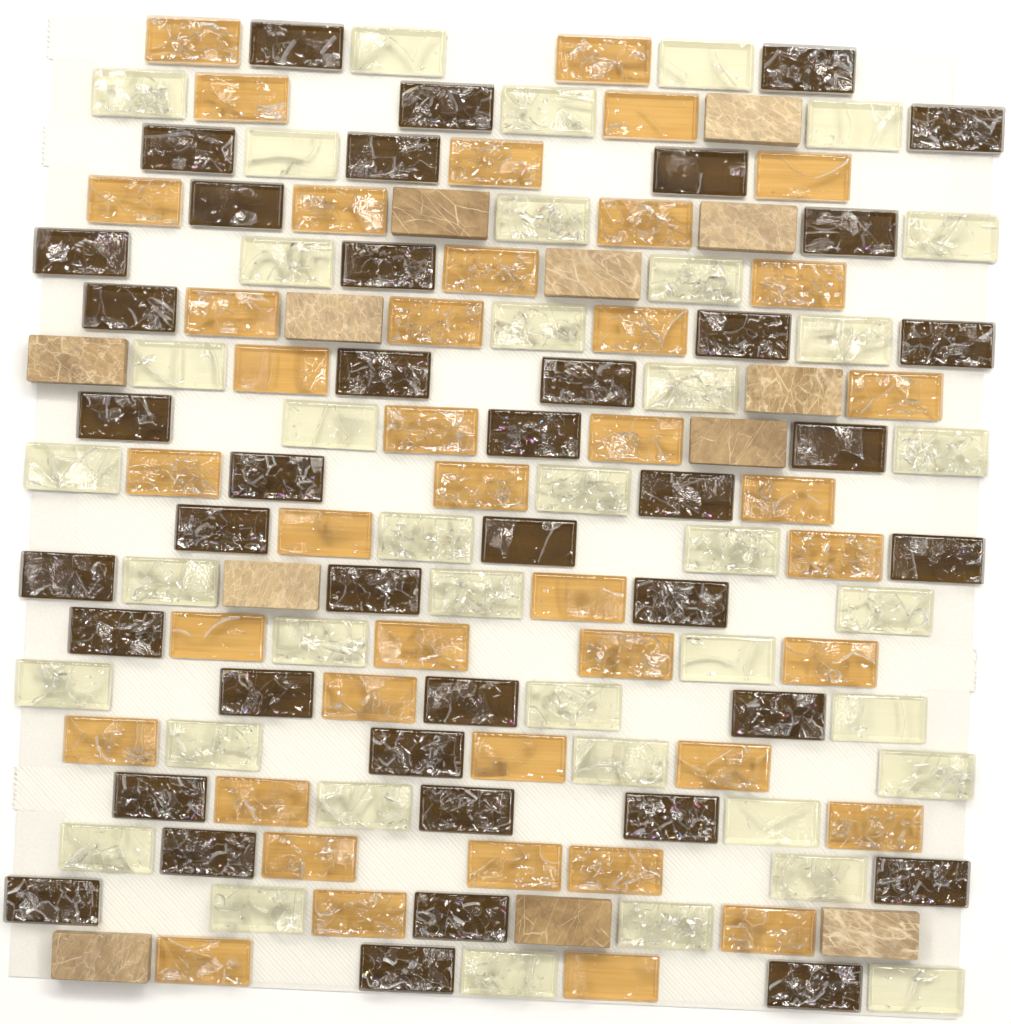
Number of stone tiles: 12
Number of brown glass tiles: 41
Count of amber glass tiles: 41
